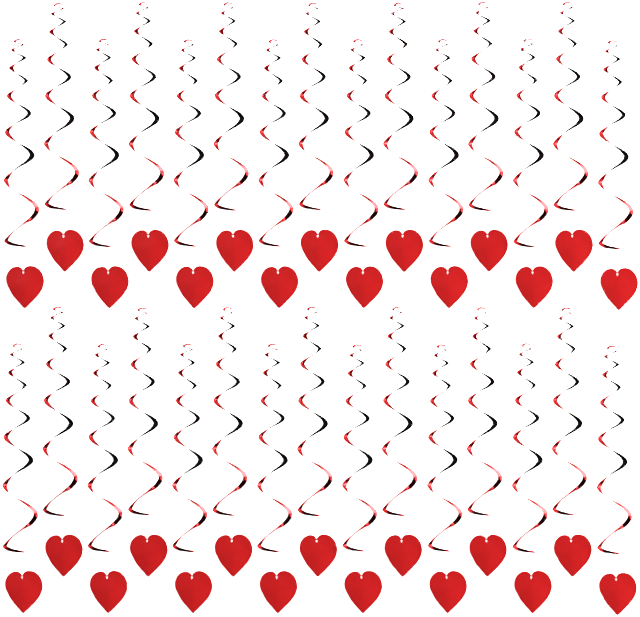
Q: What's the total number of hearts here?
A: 30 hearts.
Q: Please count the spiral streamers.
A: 30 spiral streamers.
